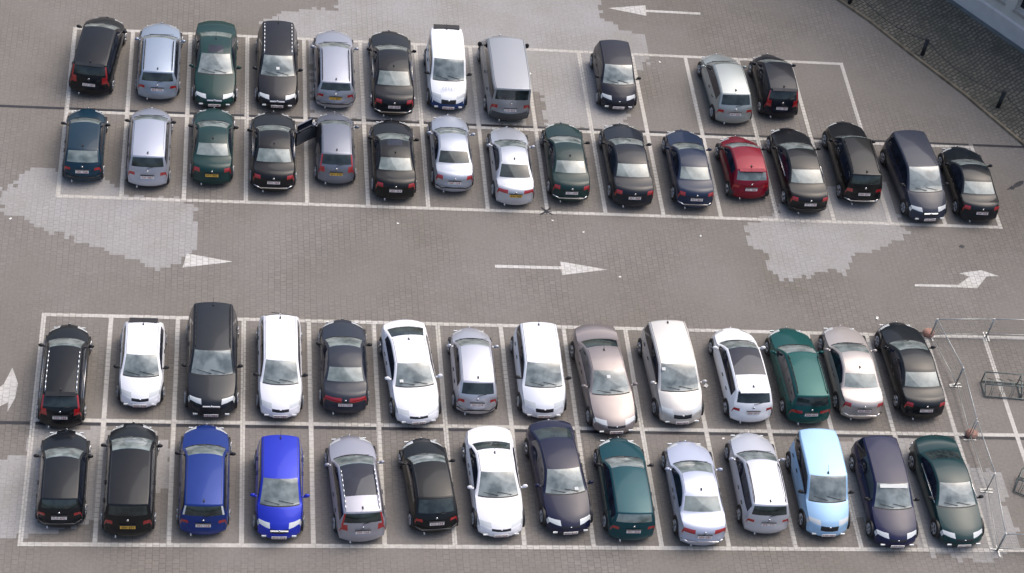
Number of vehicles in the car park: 55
